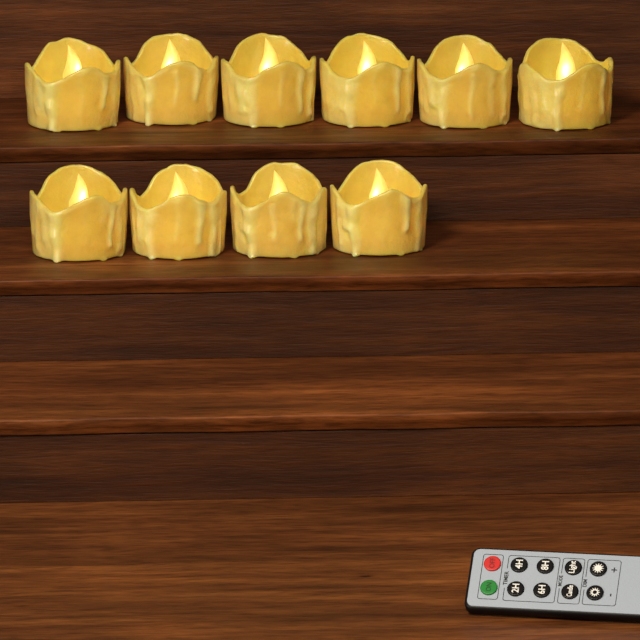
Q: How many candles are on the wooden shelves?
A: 10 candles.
